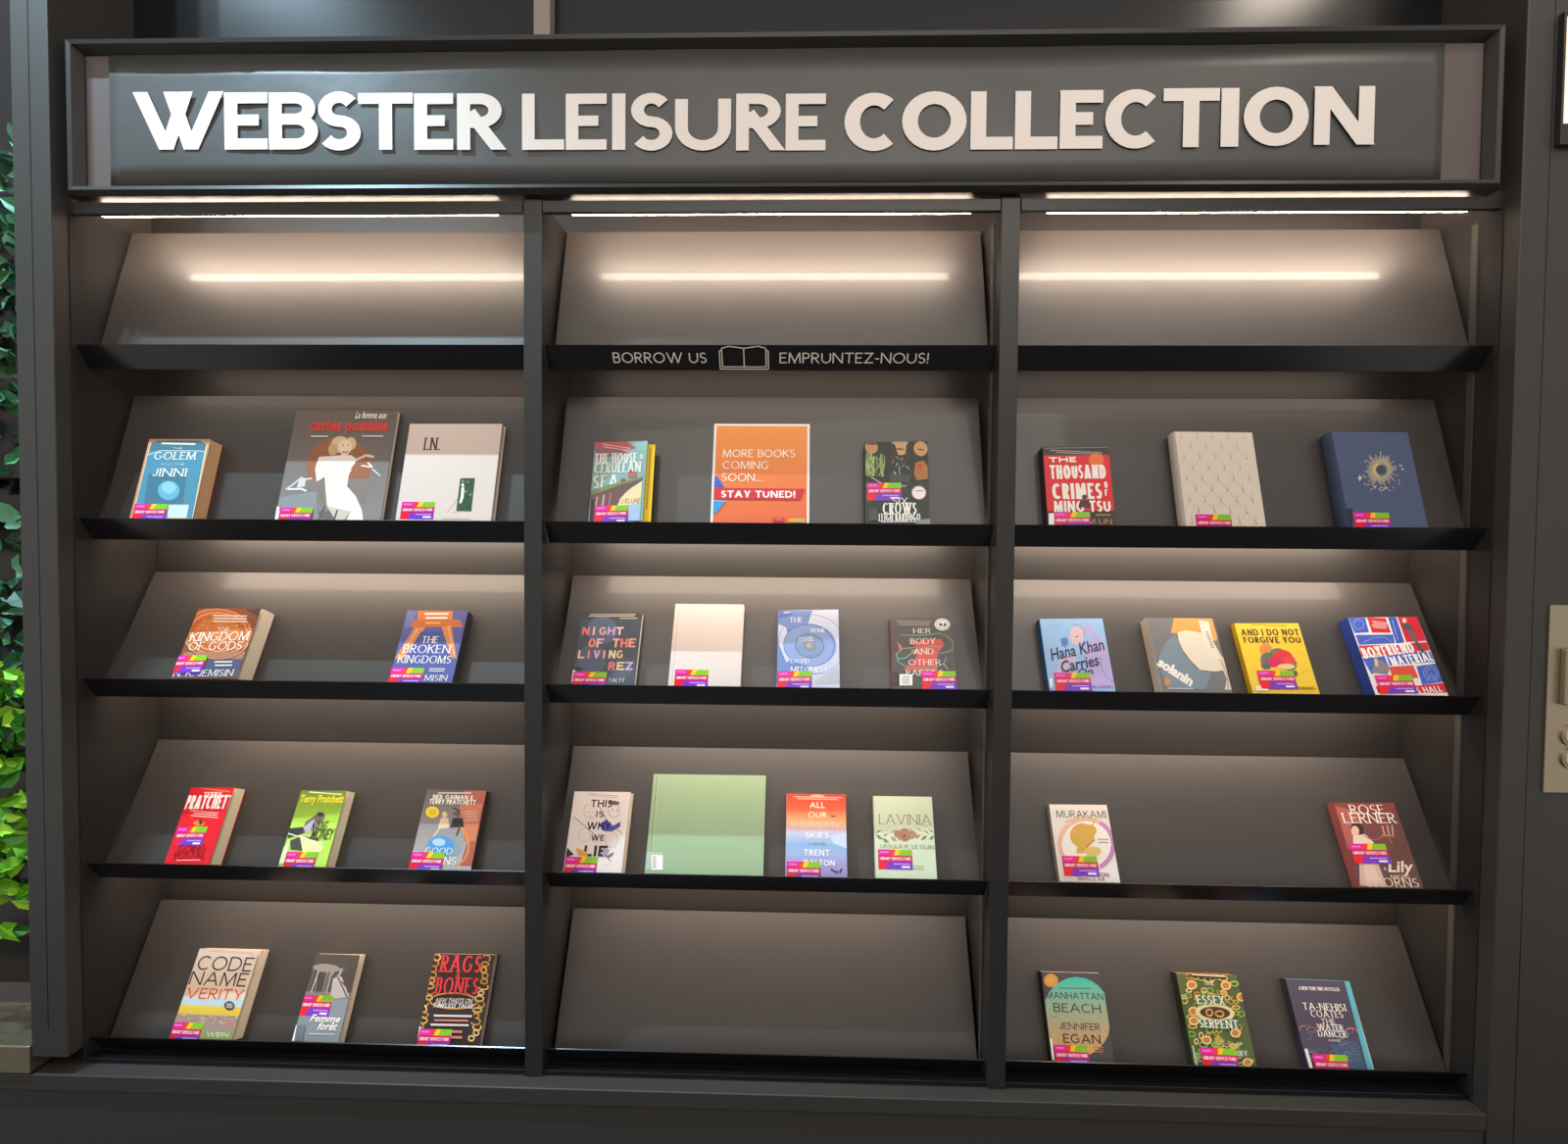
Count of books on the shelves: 33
